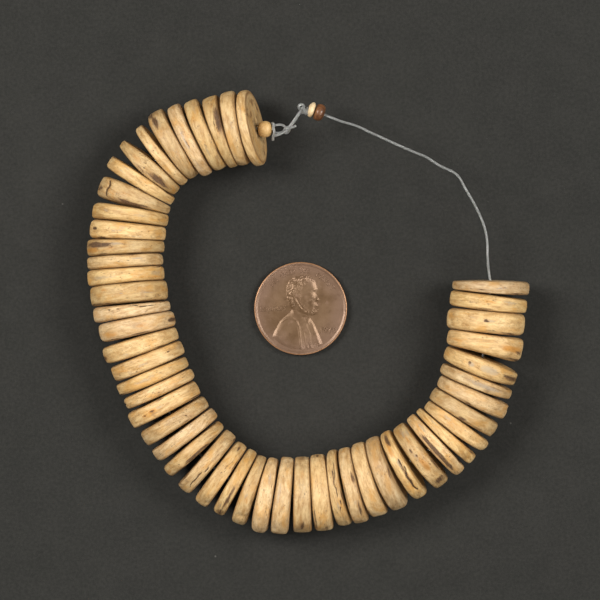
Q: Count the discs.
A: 51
